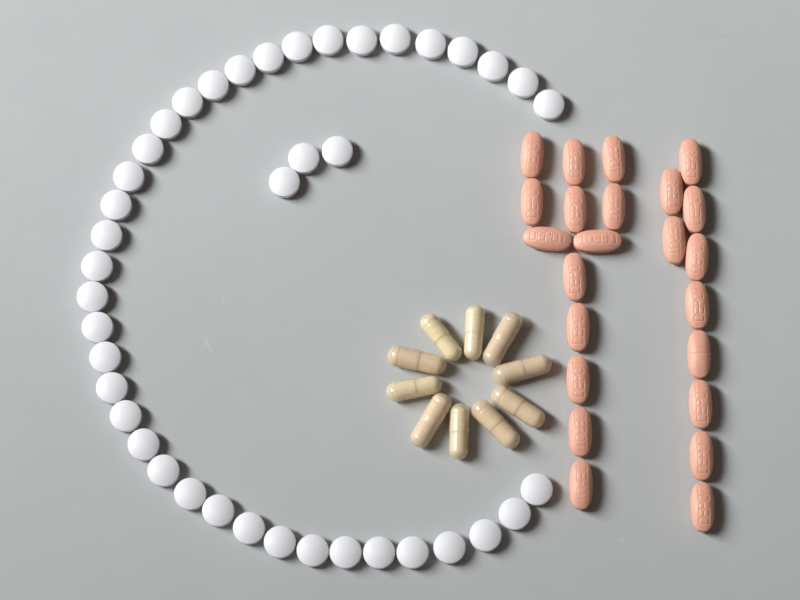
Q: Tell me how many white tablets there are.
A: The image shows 41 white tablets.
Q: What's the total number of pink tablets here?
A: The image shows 23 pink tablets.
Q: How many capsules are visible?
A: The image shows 10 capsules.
